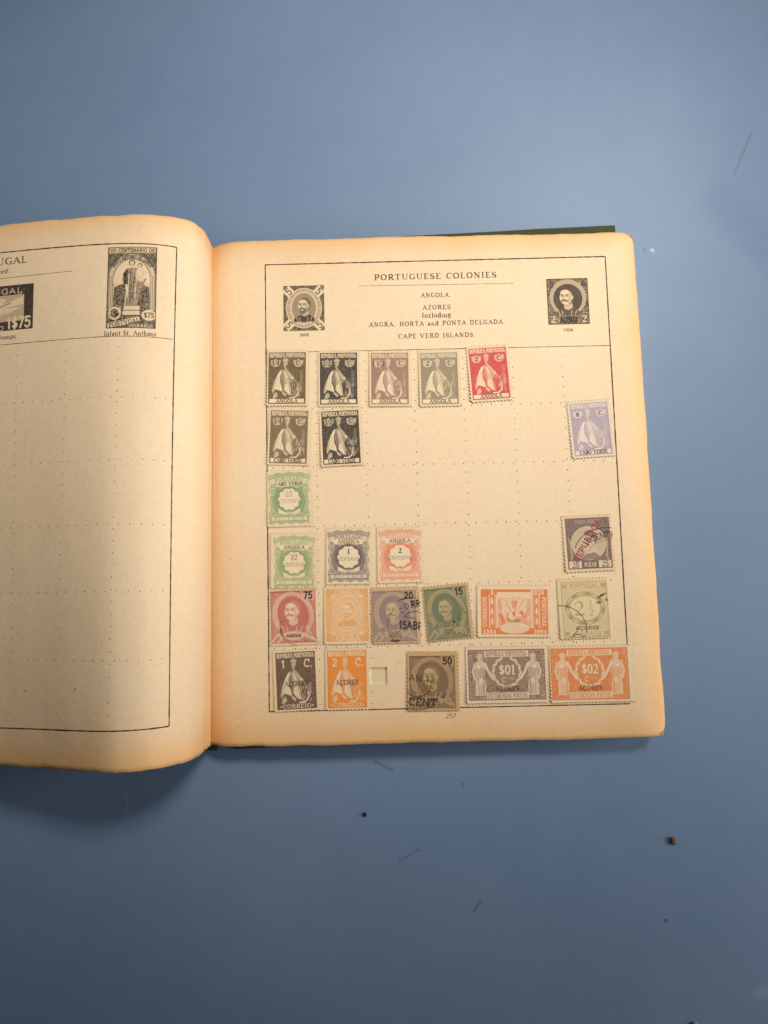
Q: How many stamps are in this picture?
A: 24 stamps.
